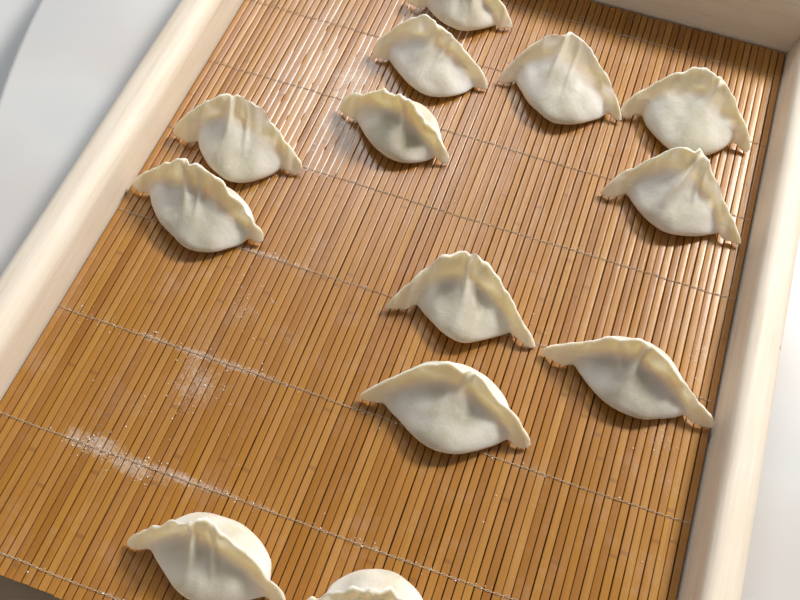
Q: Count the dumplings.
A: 13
